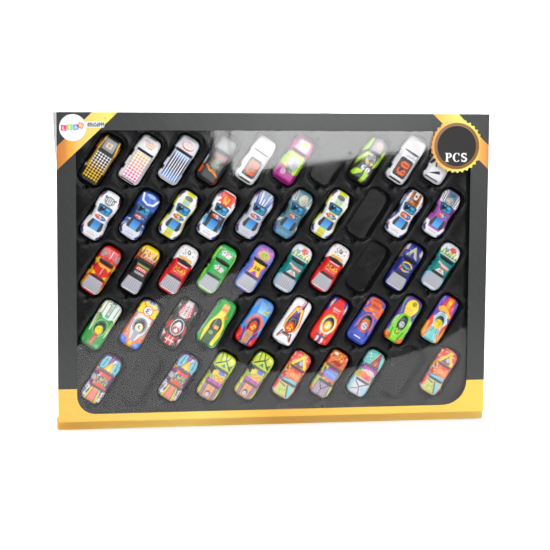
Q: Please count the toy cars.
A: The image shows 45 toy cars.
